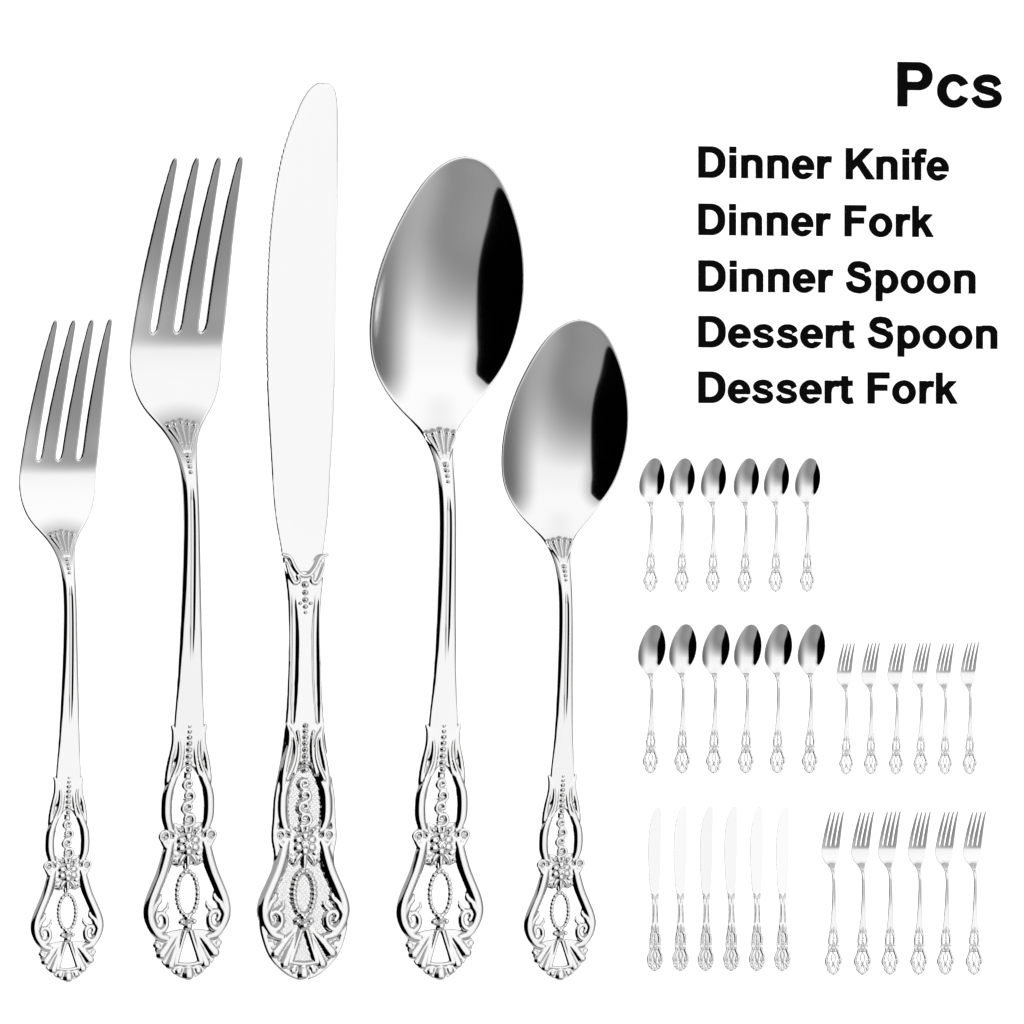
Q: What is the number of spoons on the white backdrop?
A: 14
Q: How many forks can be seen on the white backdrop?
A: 14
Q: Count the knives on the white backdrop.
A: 7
